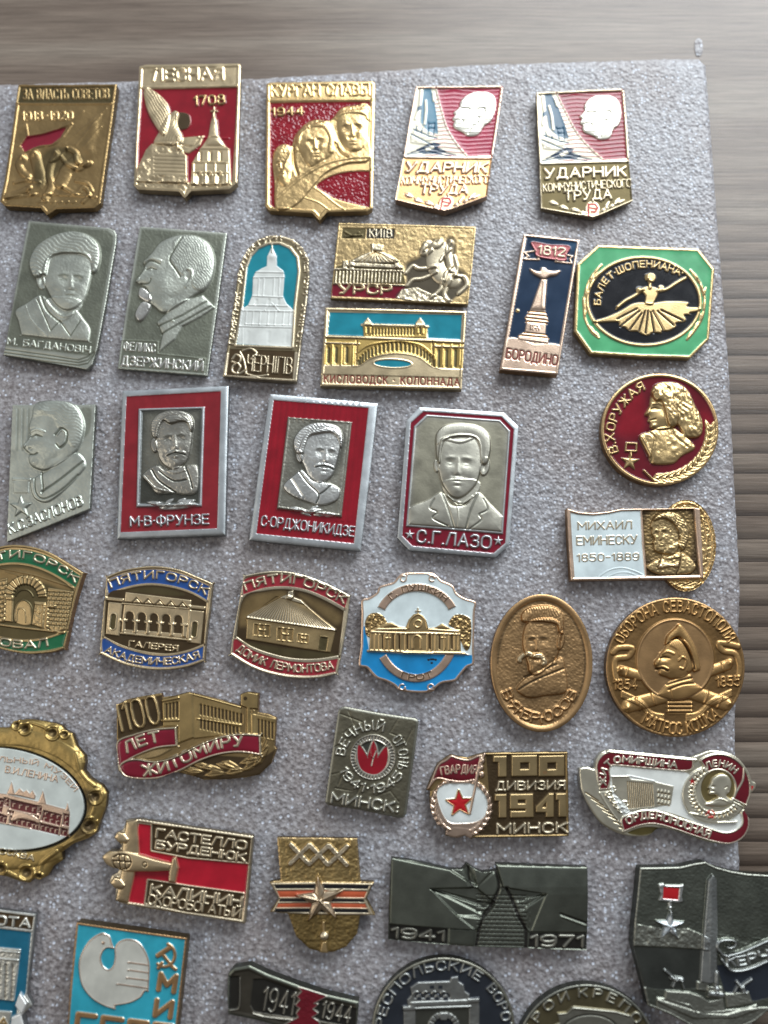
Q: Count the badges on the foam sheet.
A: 38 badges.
